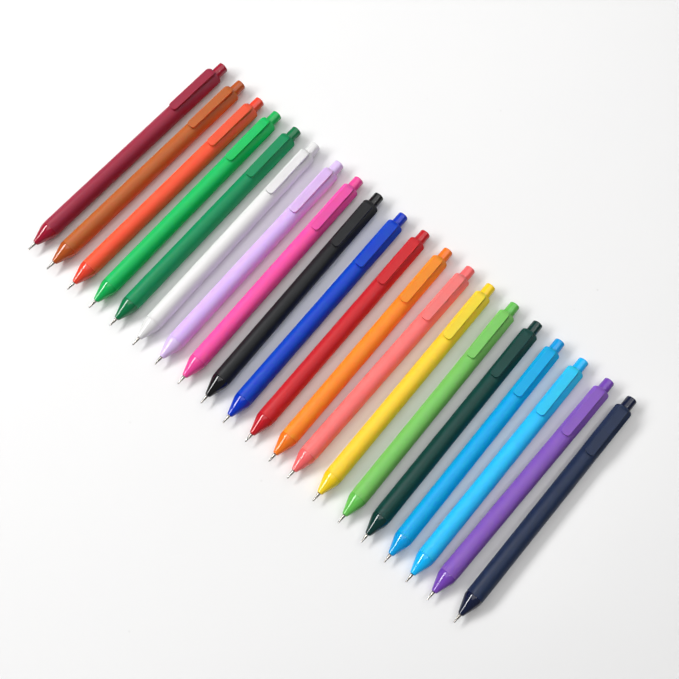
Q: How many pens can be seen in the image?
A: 20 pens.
